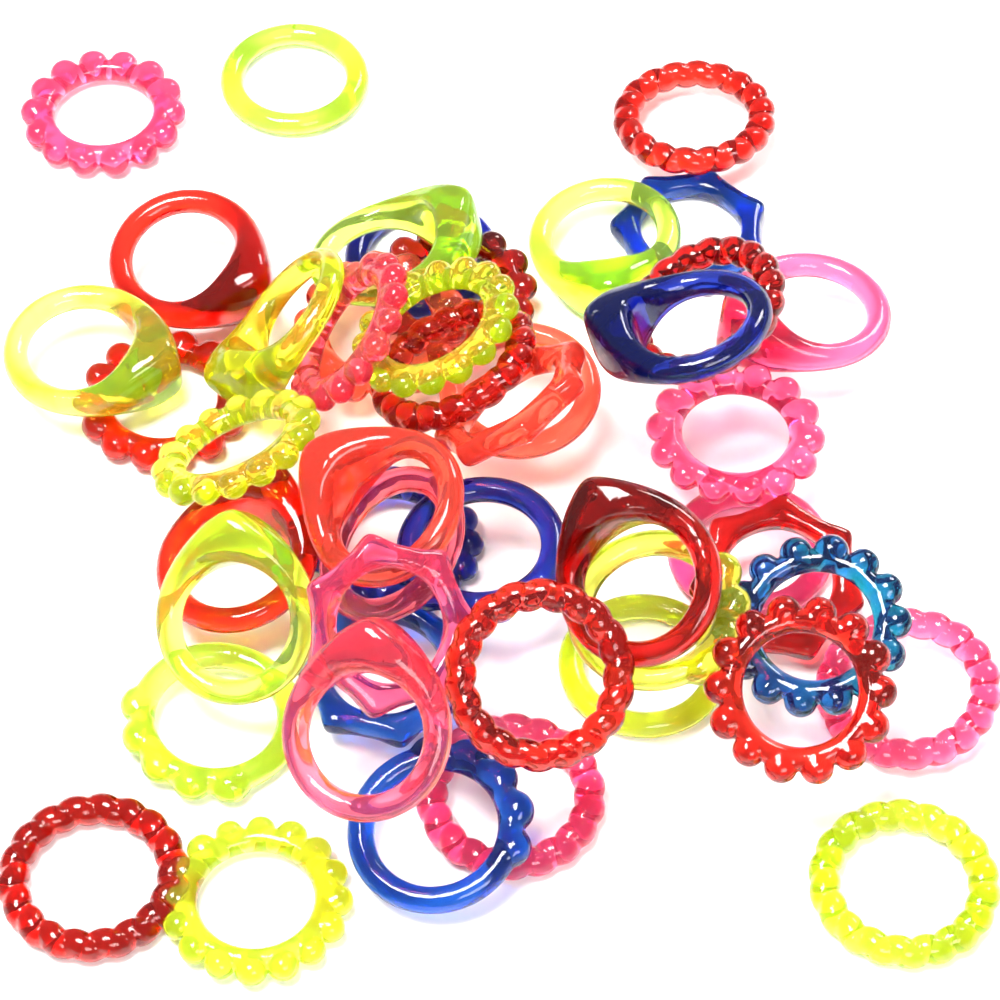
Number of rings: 47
